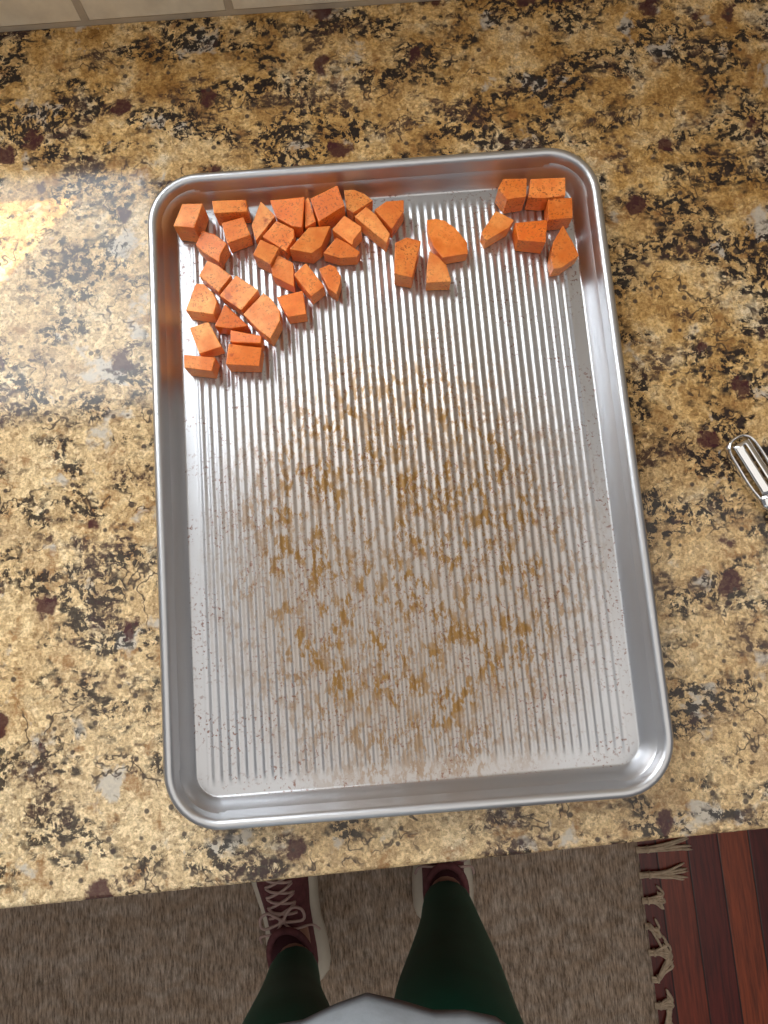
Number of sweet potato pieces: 38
